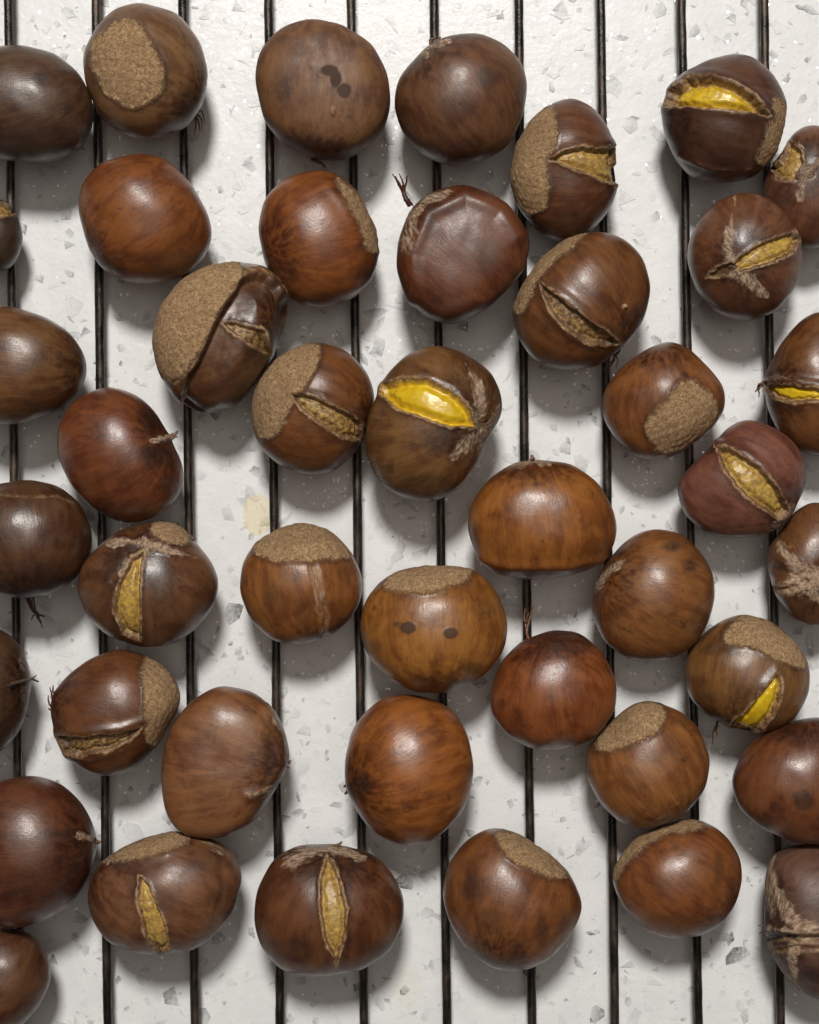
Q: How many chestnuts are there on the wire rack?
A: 43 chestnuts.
